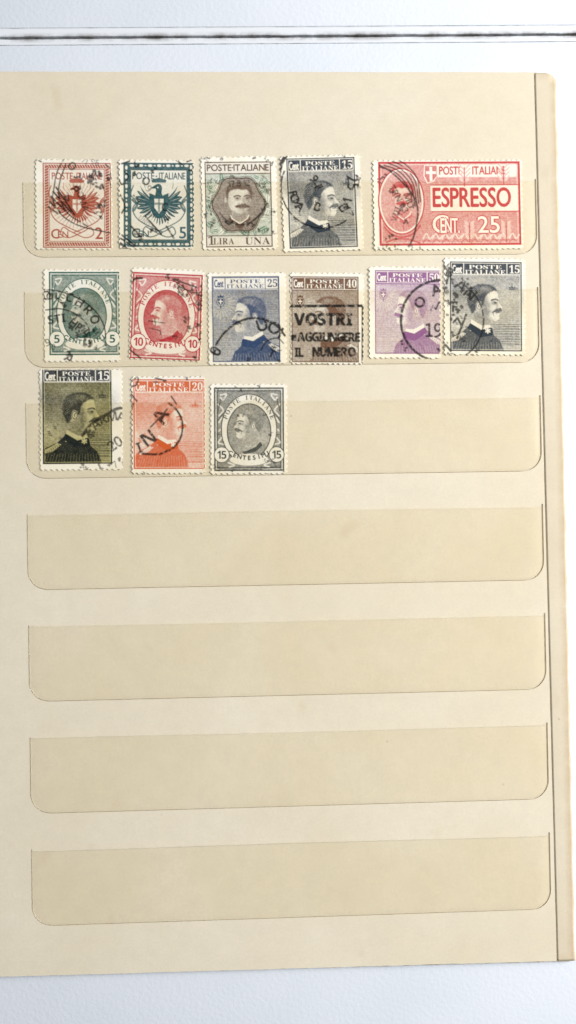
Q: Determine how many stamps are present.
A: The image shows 14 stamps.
